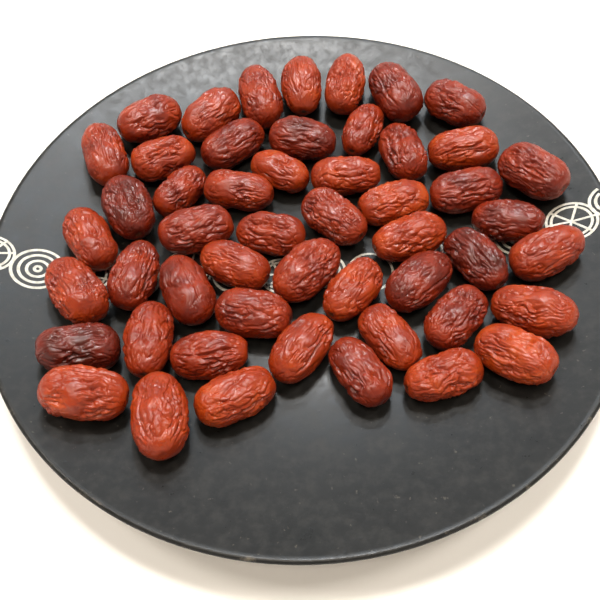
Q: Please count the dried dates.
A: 51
